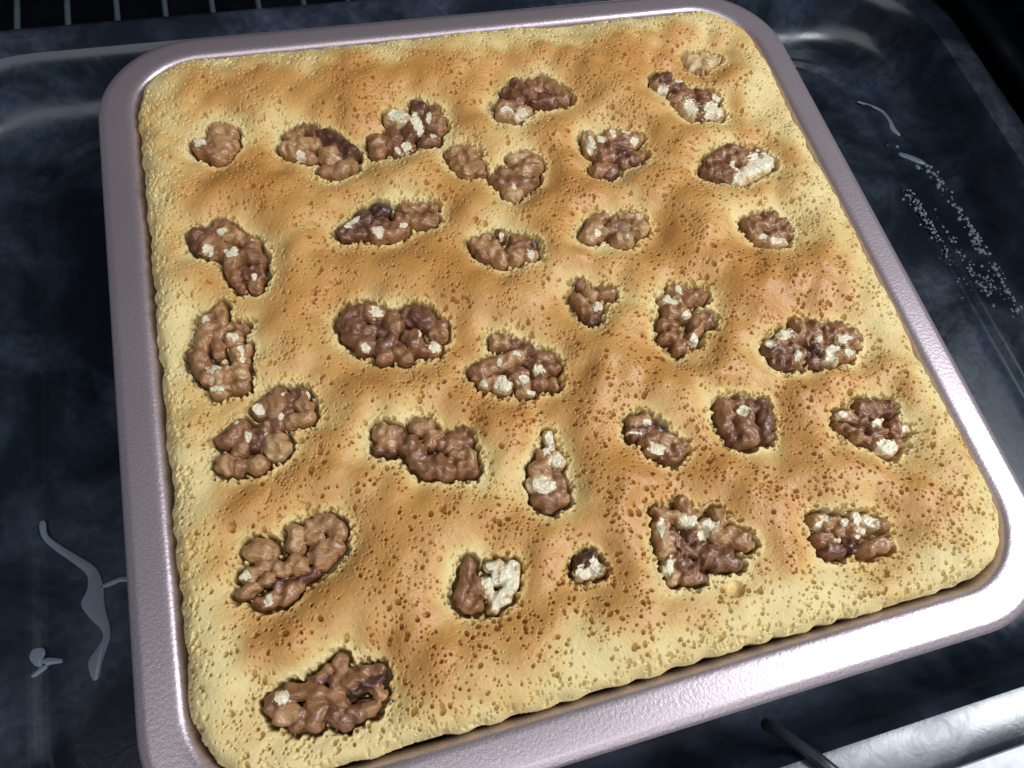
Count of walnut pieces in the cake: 33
